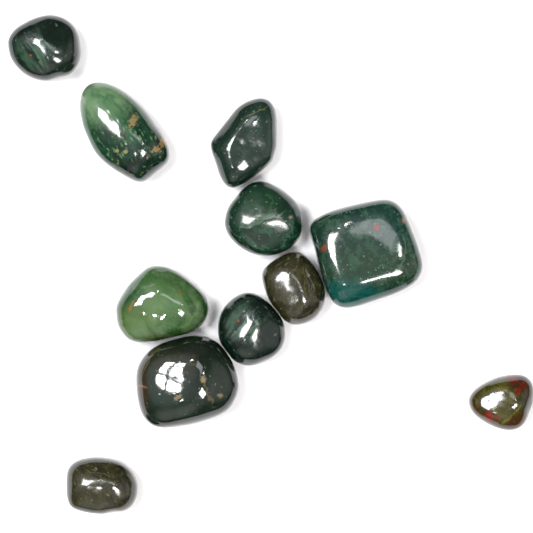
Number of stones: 11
